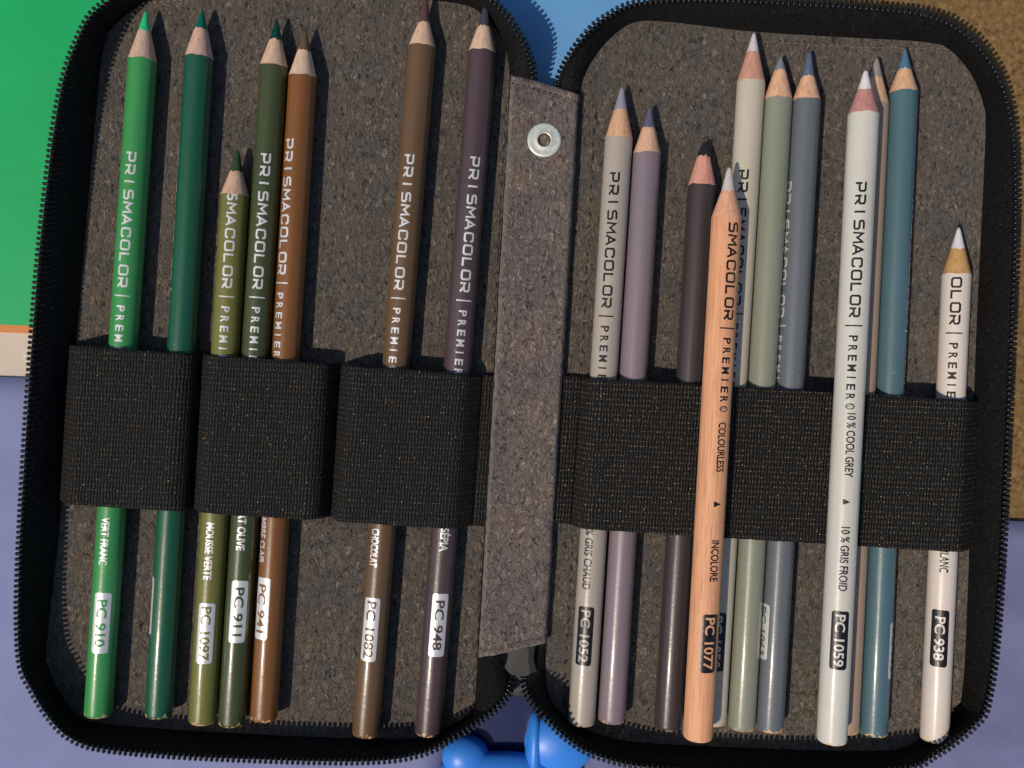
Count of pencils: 18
